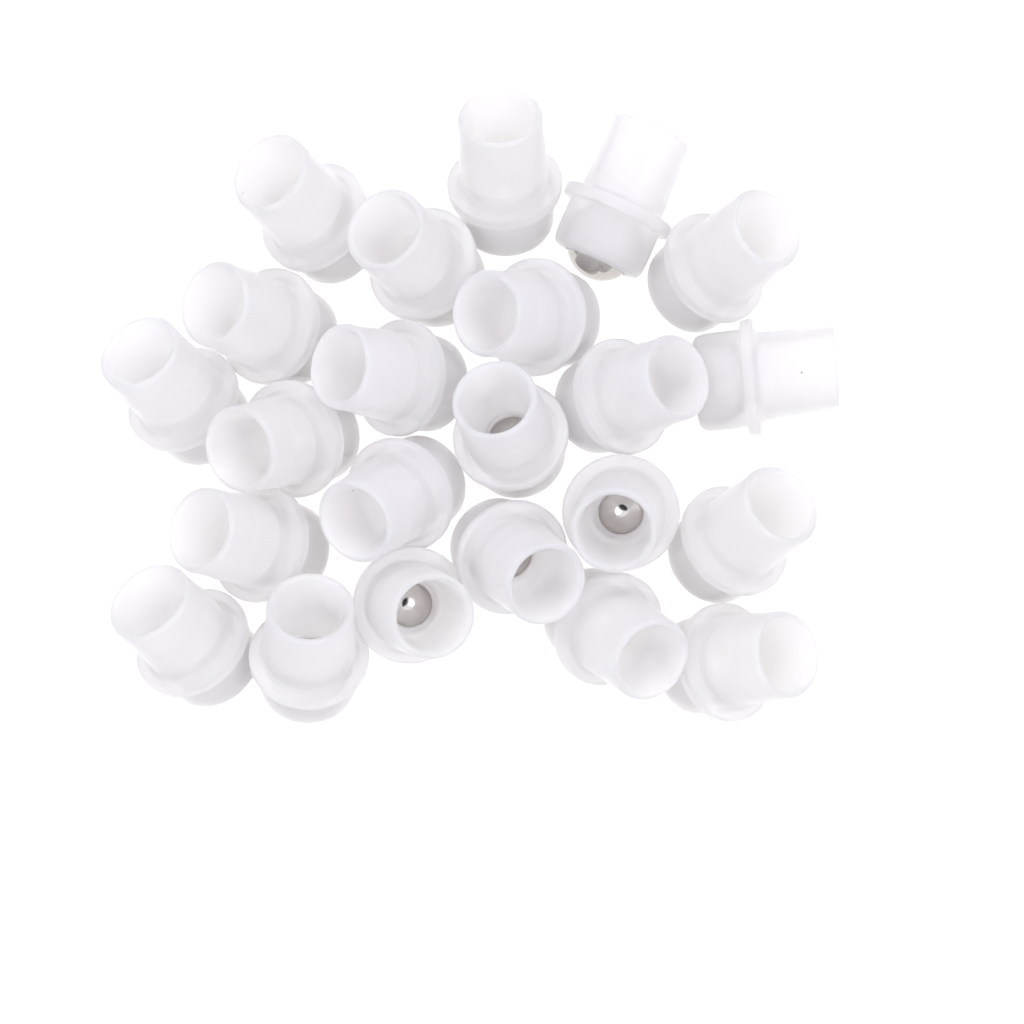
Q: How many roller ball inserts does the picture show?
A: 23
